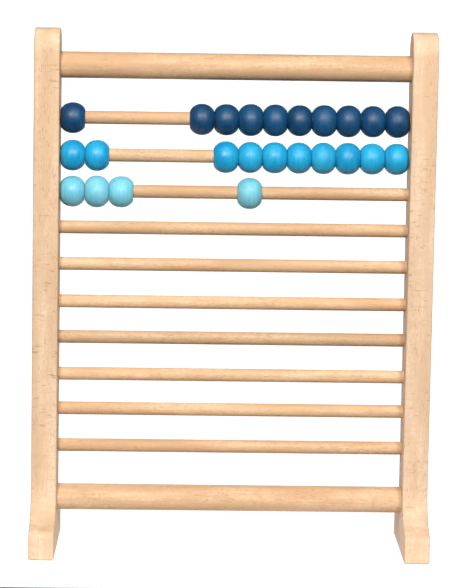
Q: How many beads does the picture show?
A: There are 24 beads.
